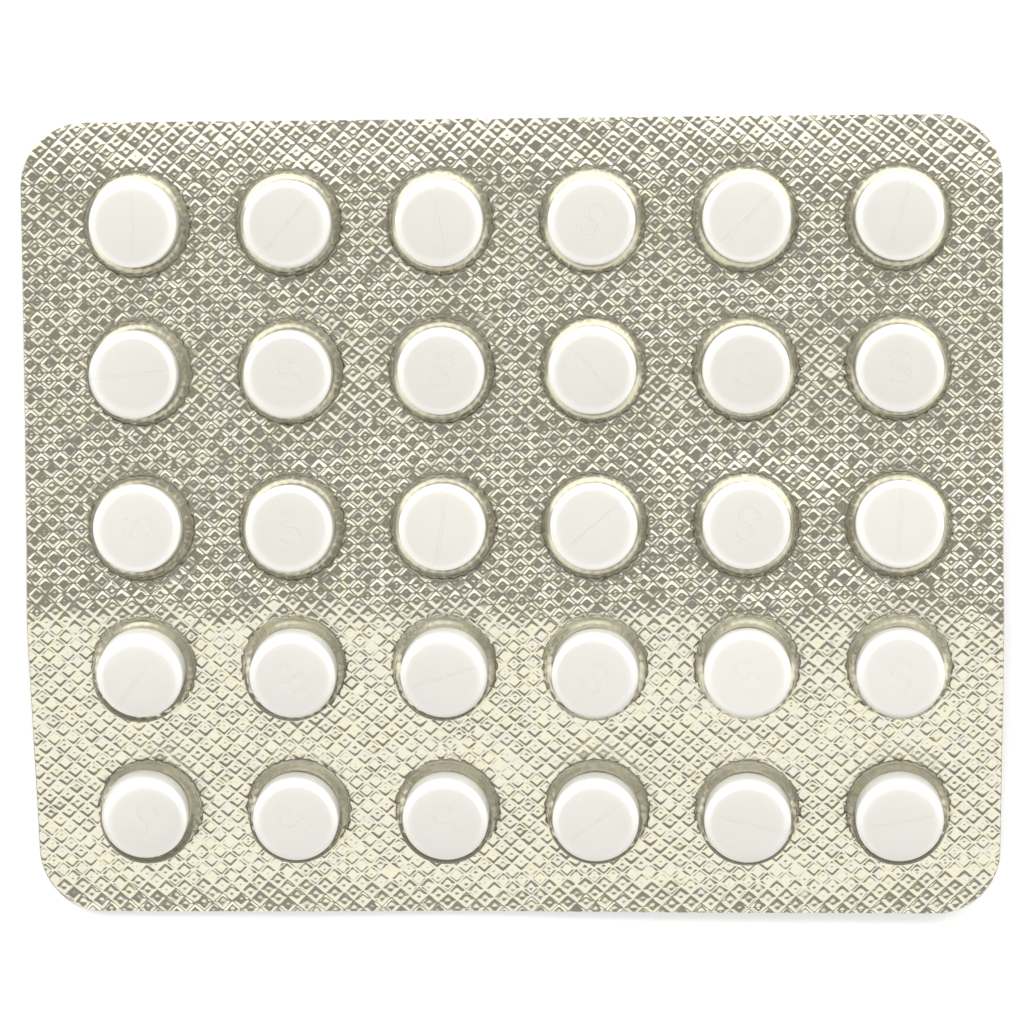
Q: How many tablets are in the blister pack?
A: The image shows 30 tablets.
